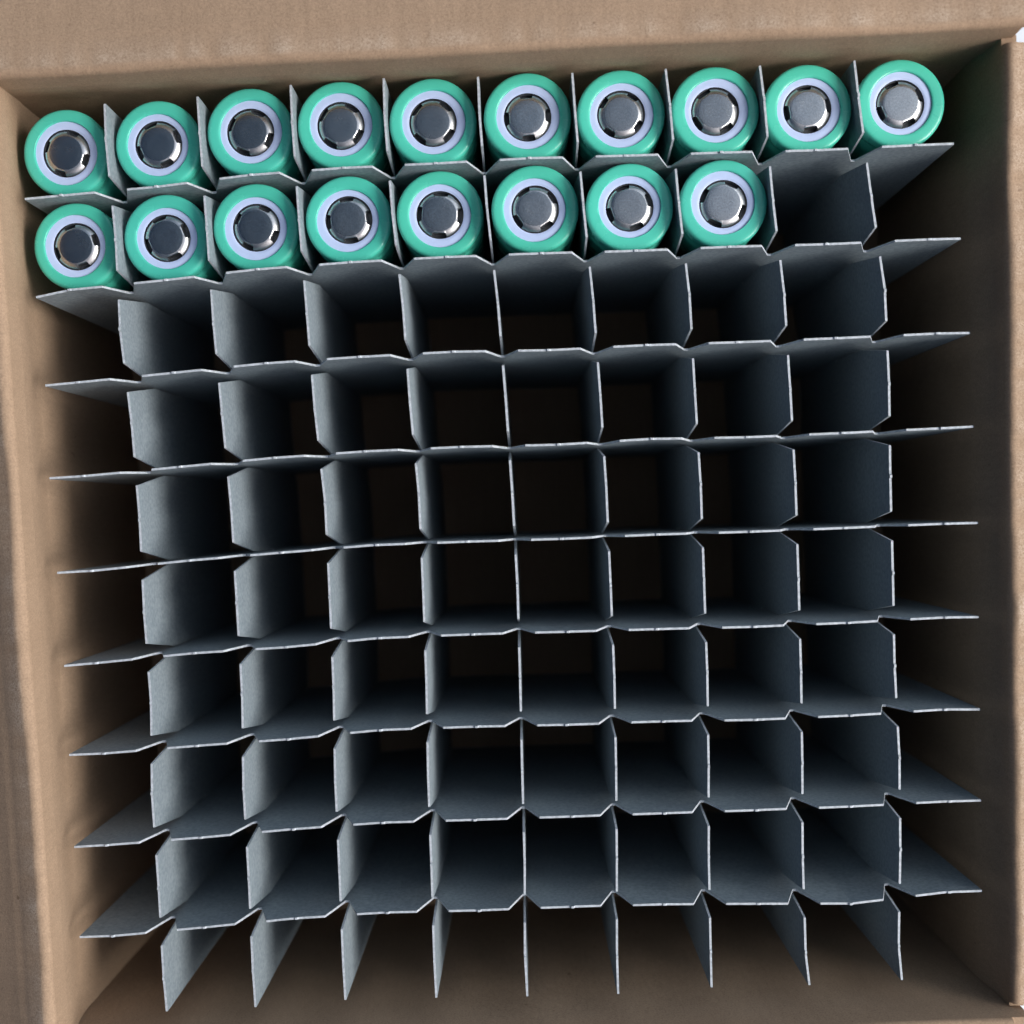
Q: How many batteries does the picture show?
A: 18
